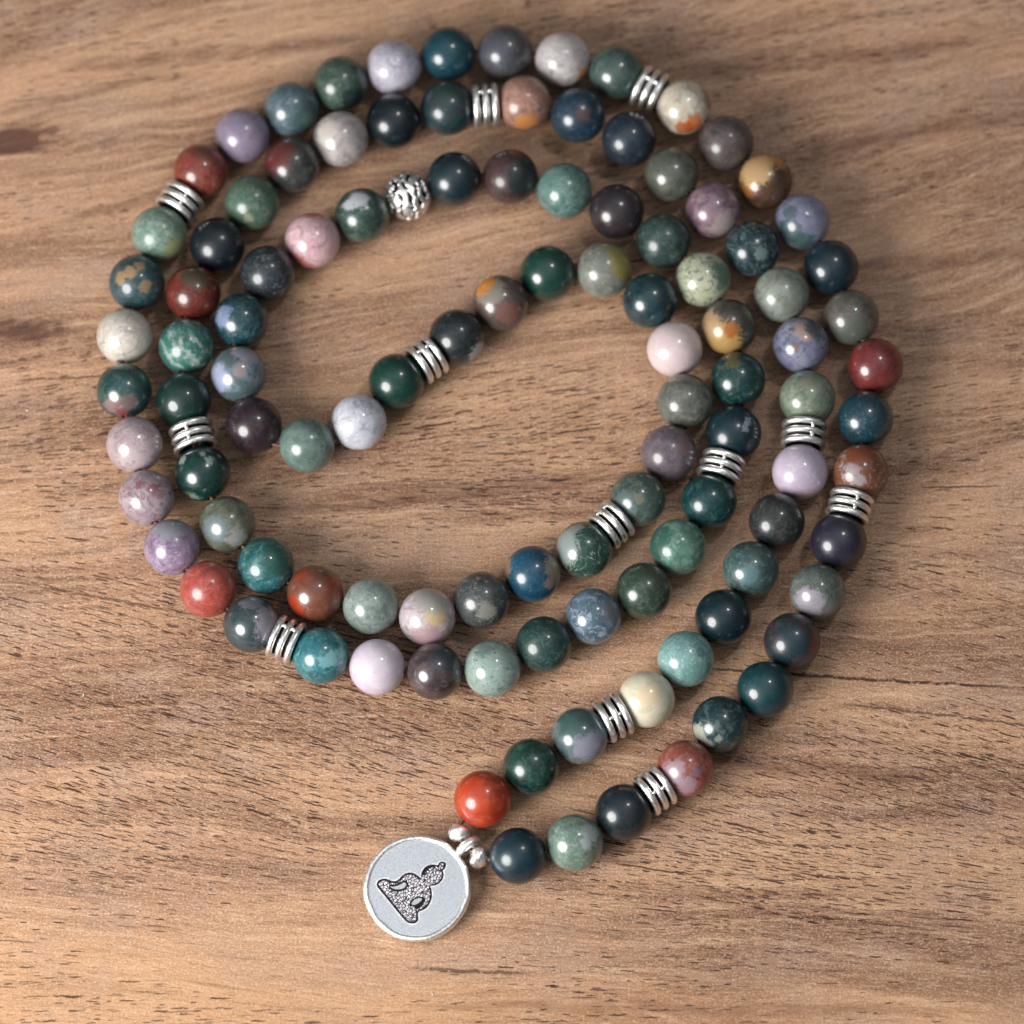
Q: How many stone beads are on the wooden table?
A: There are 108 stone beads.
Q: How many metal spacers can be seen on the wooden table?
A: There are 12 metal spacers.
